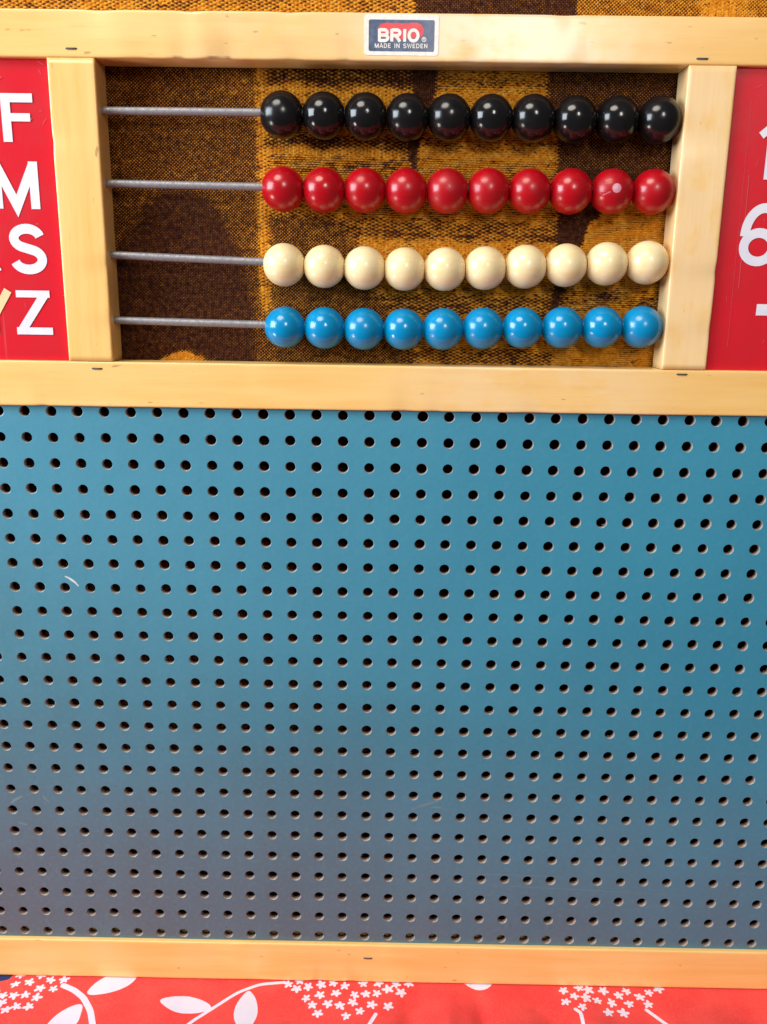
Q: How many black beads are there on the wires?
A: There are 10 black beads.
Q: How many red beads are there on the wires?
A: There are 10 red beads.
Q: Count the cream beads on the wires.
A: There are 10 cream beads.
